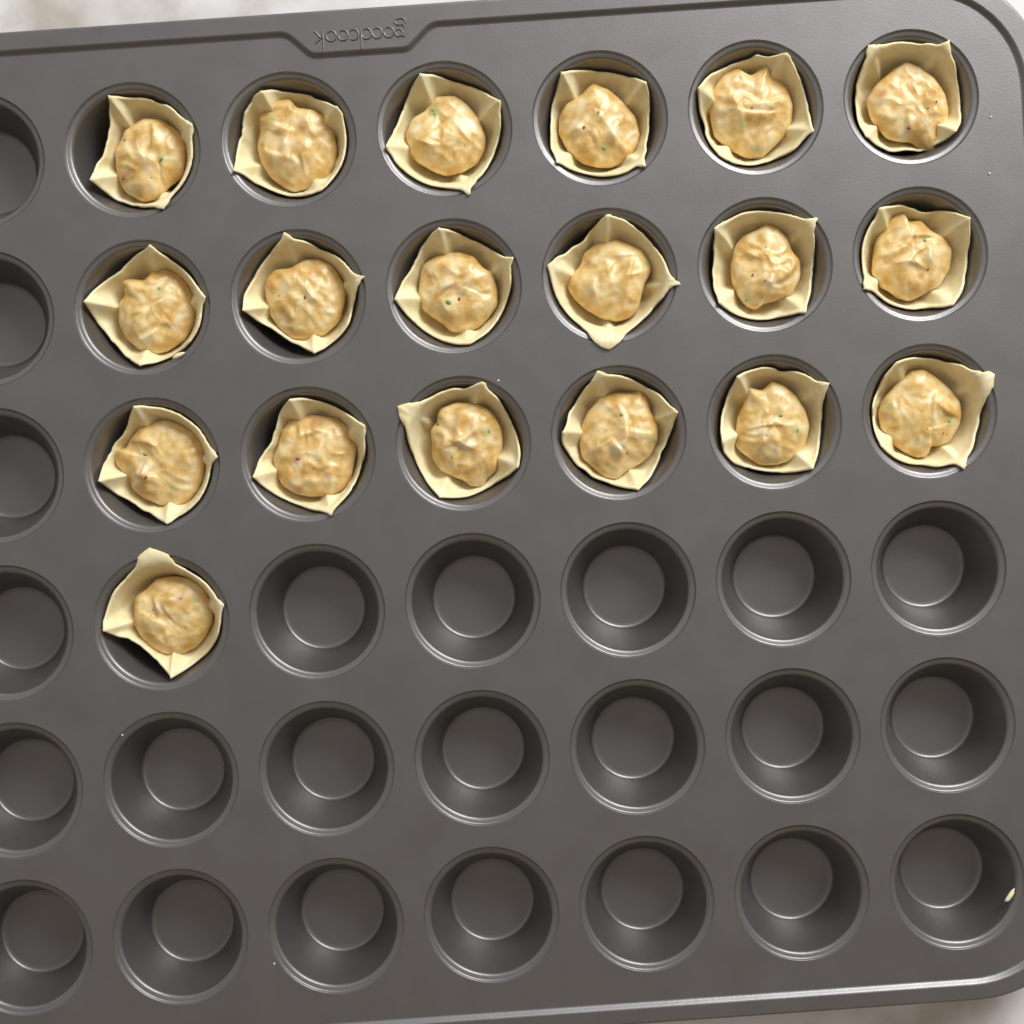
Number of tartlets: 19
